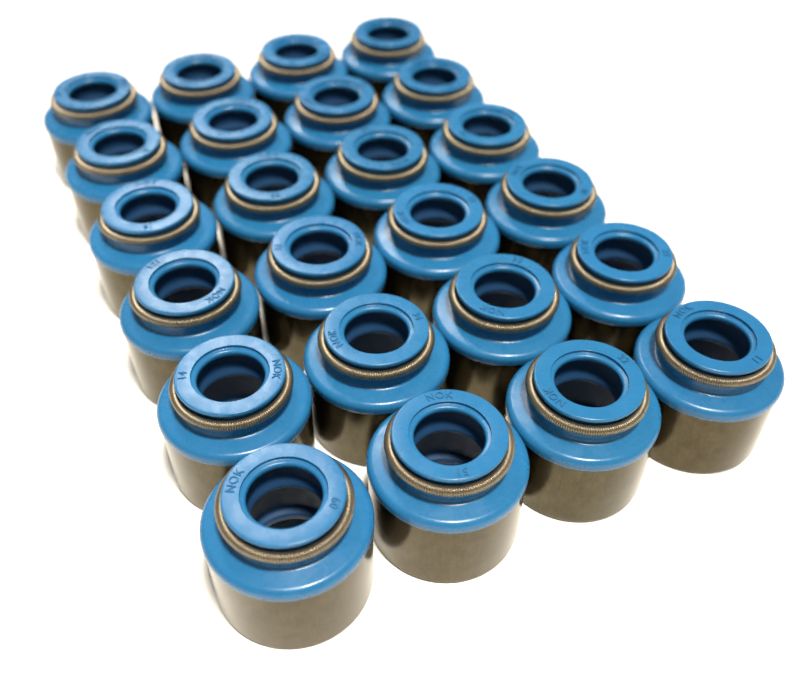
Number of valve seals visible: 24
